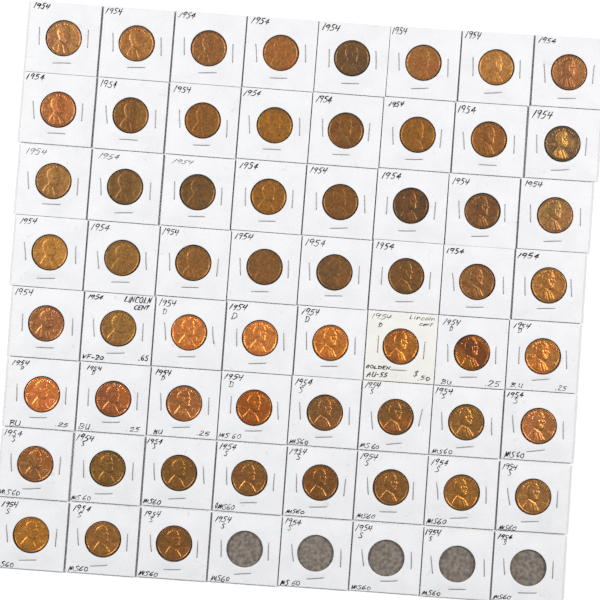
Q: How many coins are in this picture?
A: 59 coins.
